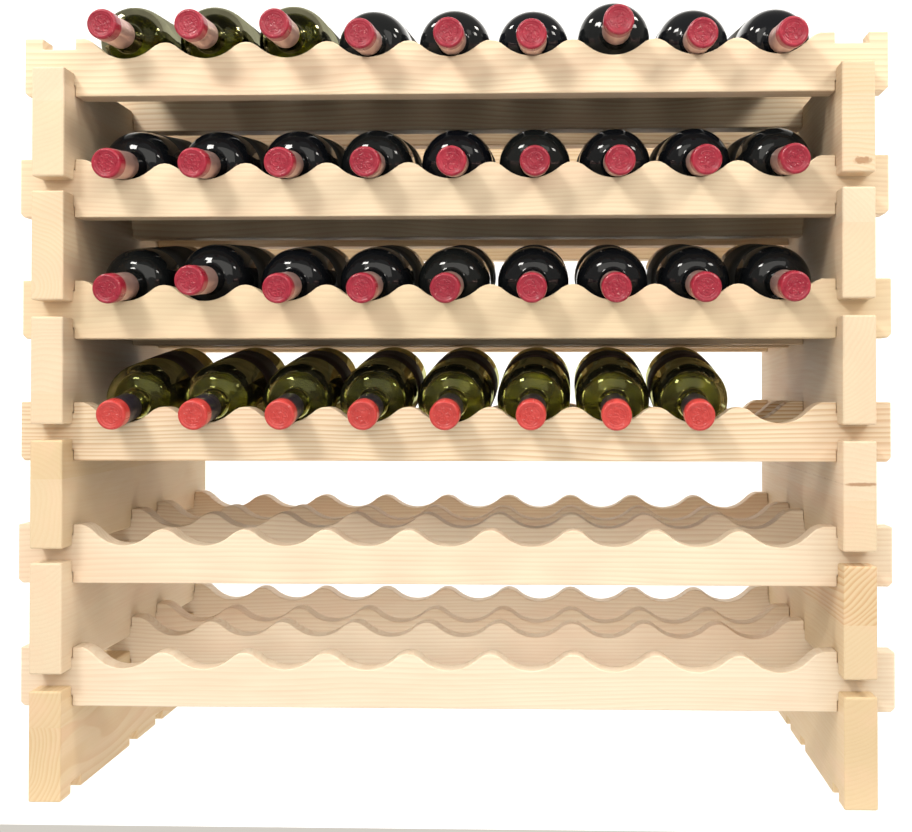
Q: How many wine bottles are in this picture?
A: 35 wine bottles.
